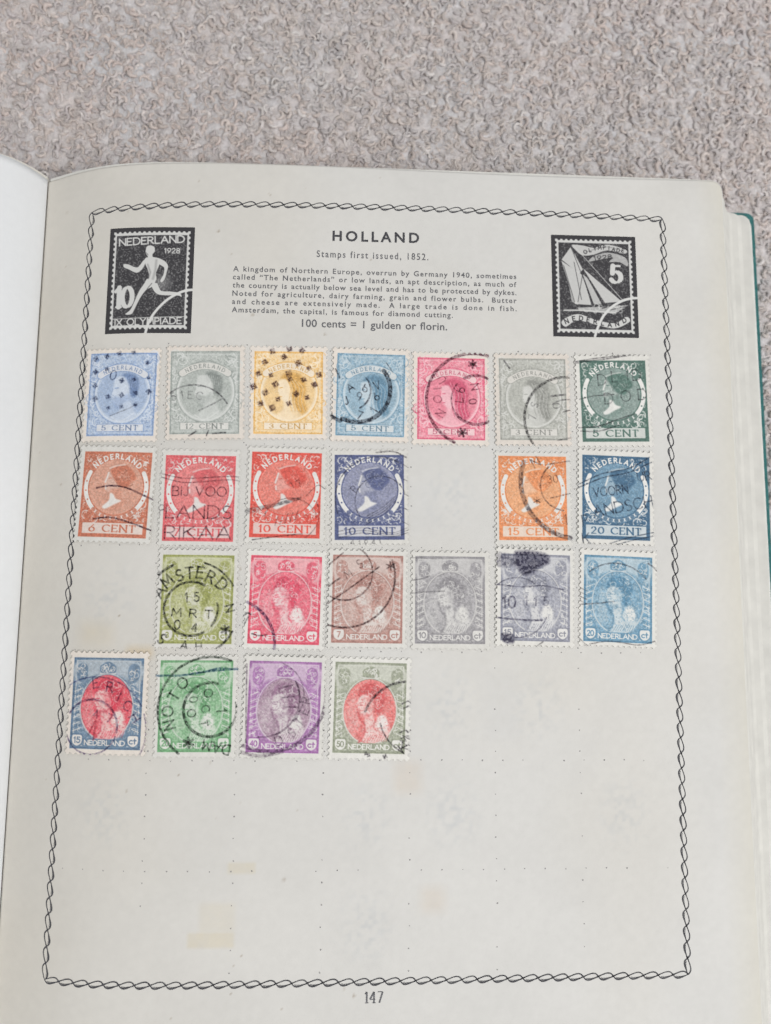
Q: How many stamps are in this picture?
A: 23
